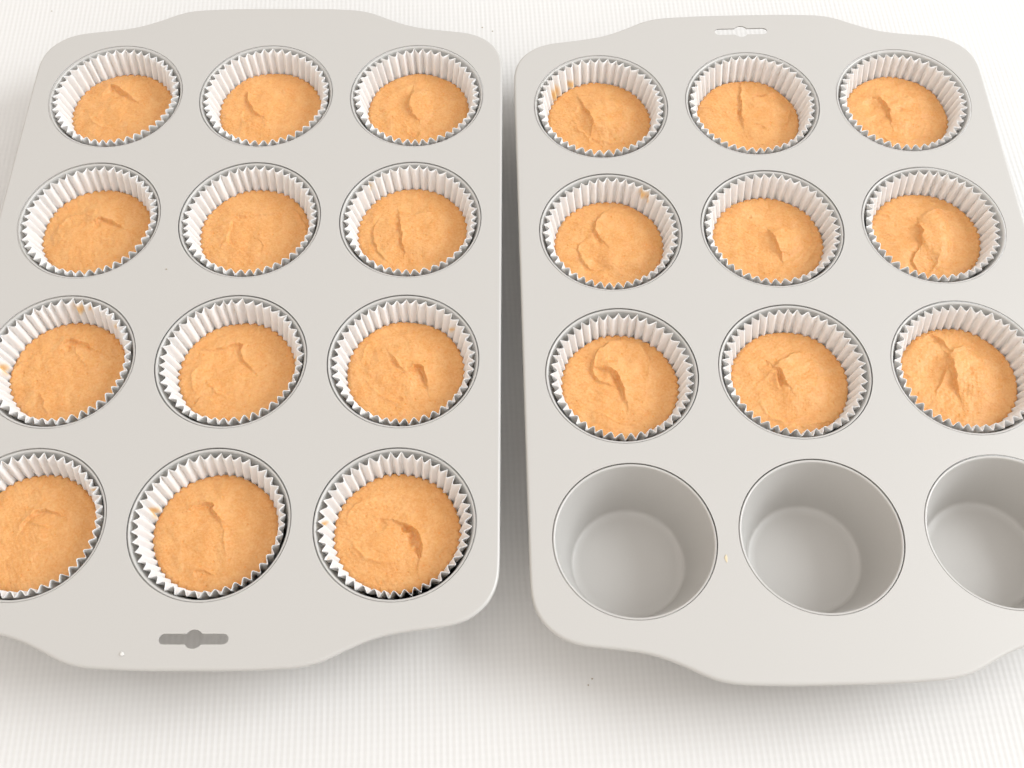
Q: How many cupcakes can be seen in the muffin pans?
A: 21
